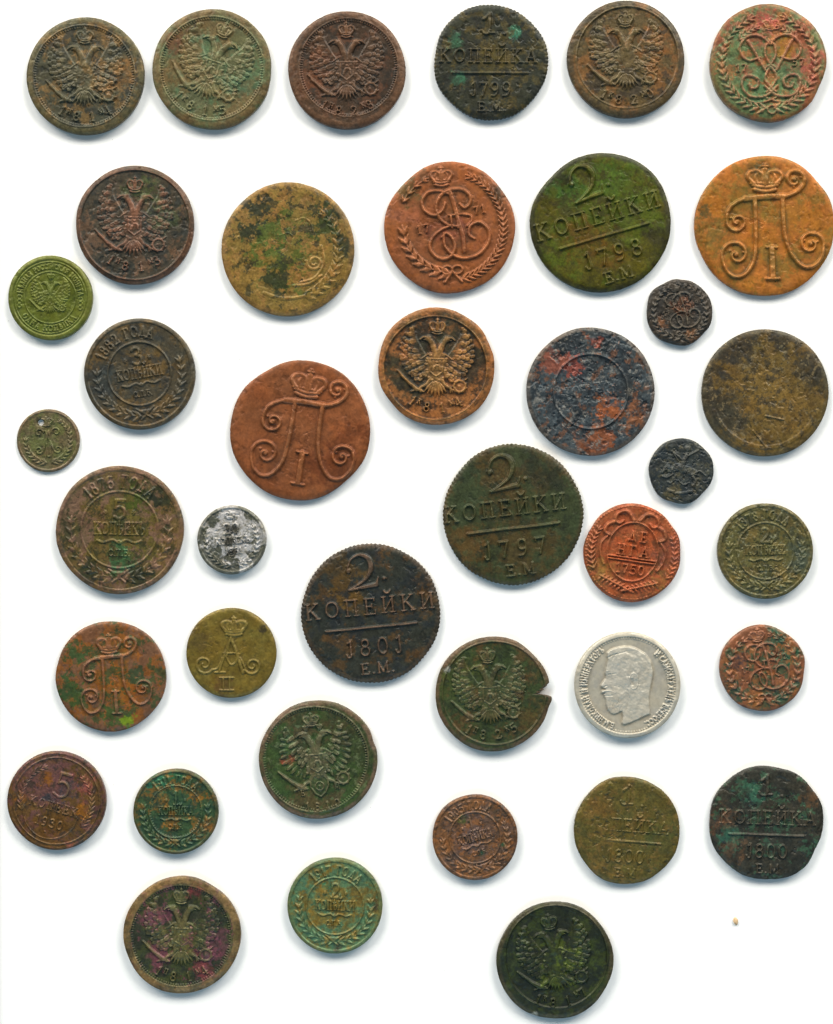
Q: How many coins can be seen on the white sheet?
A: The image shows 40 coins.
